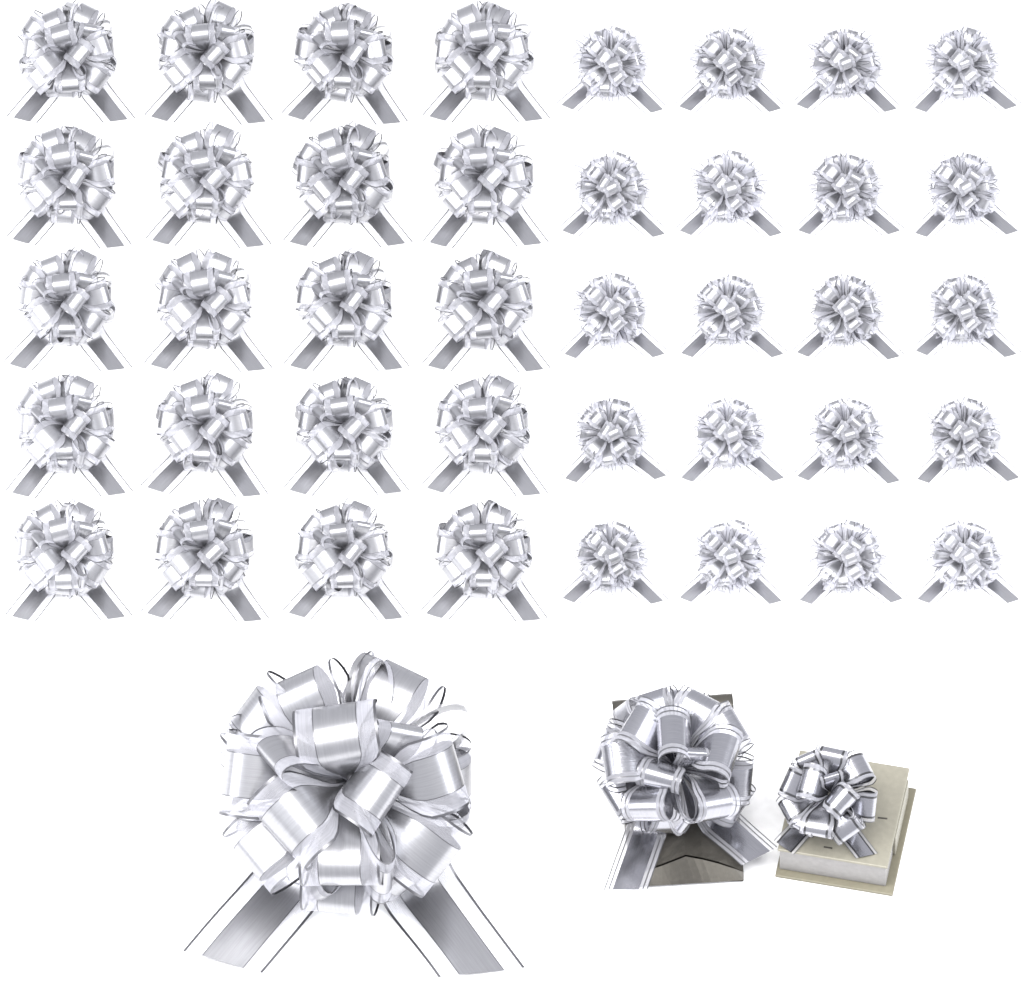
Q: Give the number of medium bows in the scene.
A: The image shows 21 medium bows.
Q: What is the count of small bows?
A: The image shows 20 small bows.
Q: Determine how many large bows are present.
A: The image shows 2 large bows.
